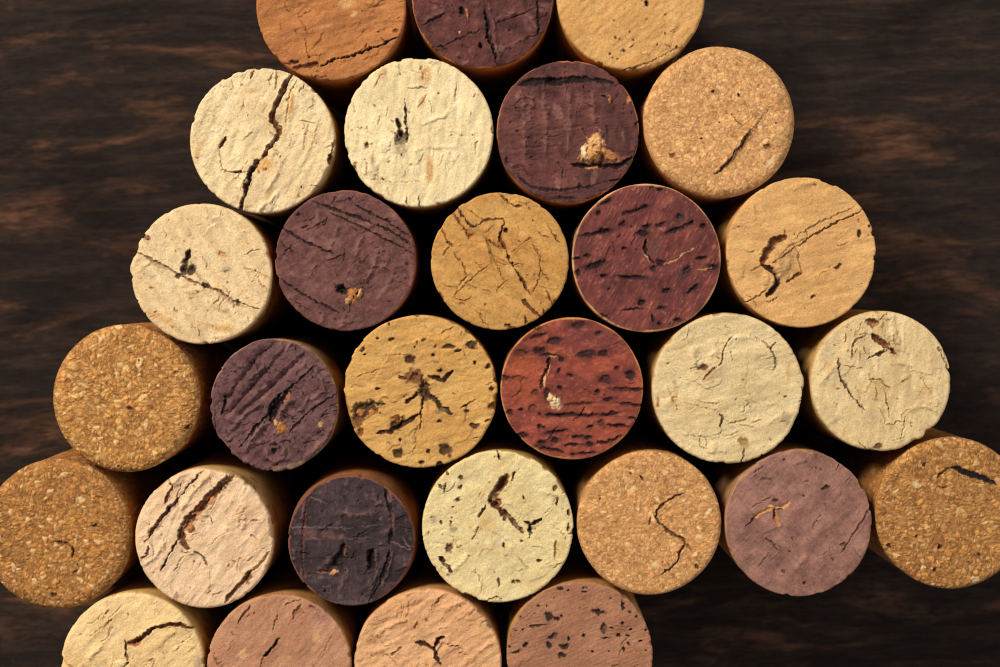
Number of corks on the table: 29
